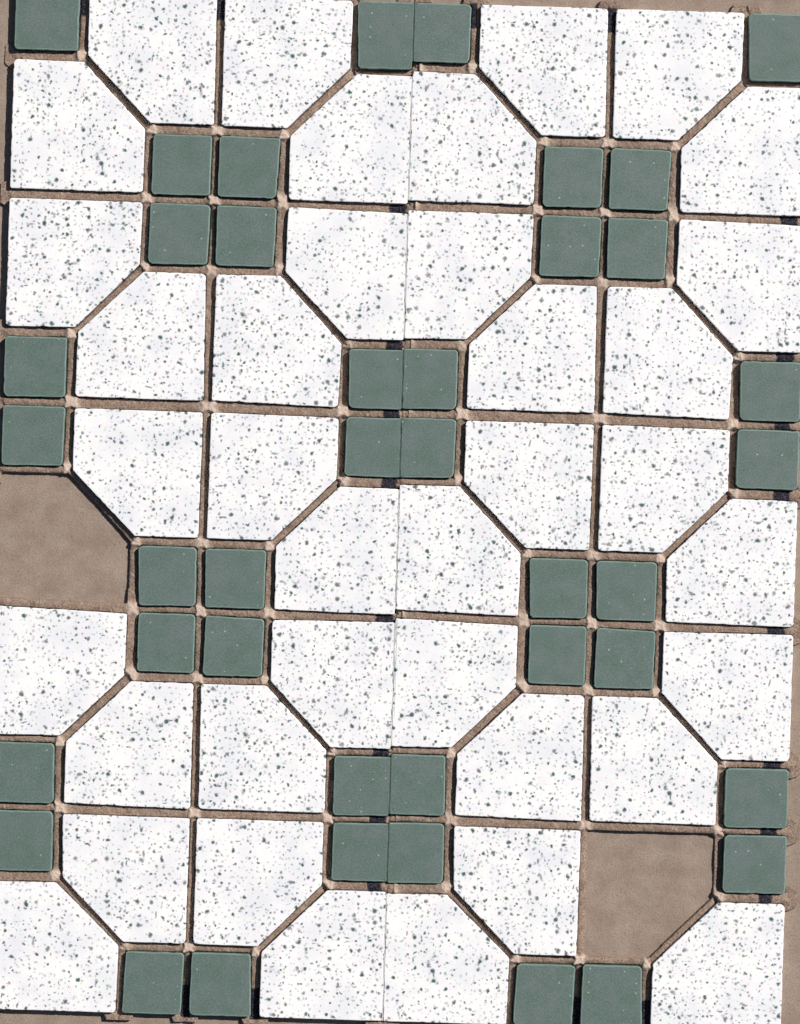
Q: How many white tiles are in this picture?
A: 38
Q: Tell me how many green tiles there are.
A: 40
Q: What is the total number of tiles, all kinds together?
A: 78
